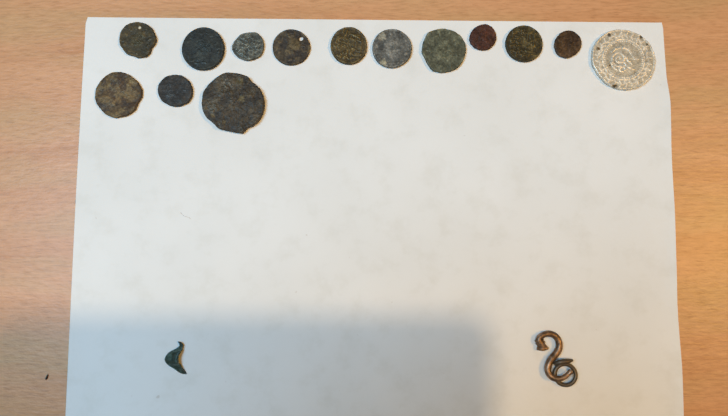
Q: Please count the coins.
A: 14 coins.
